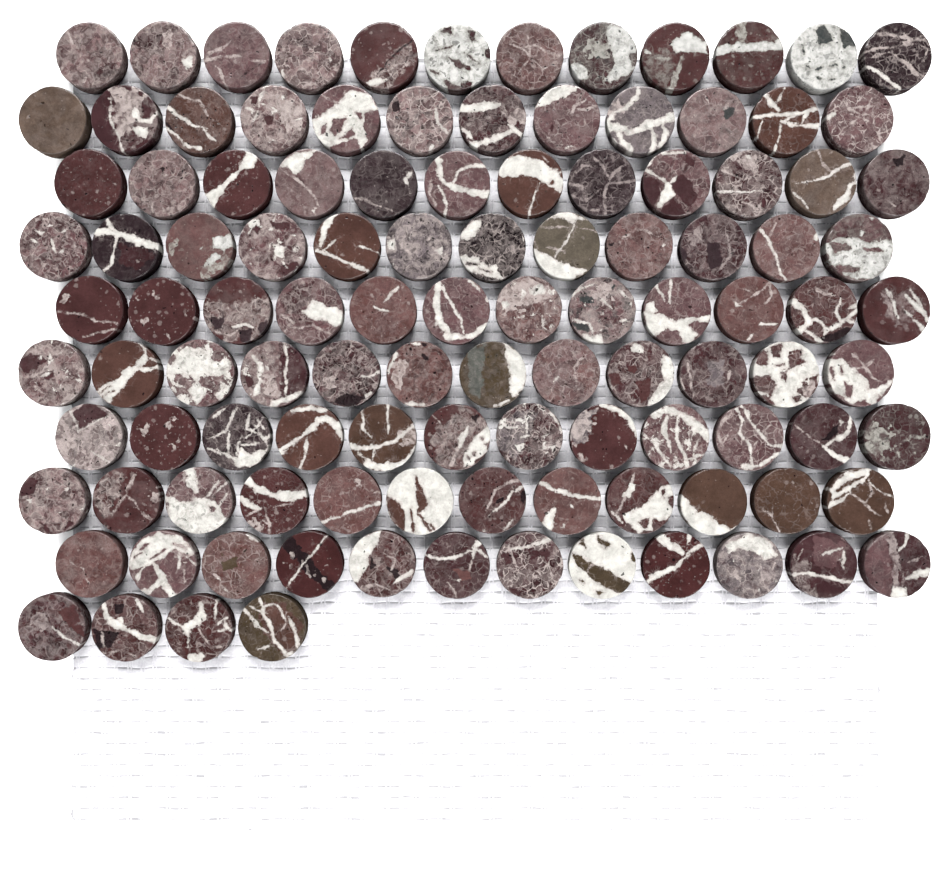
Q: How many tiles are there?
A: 112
